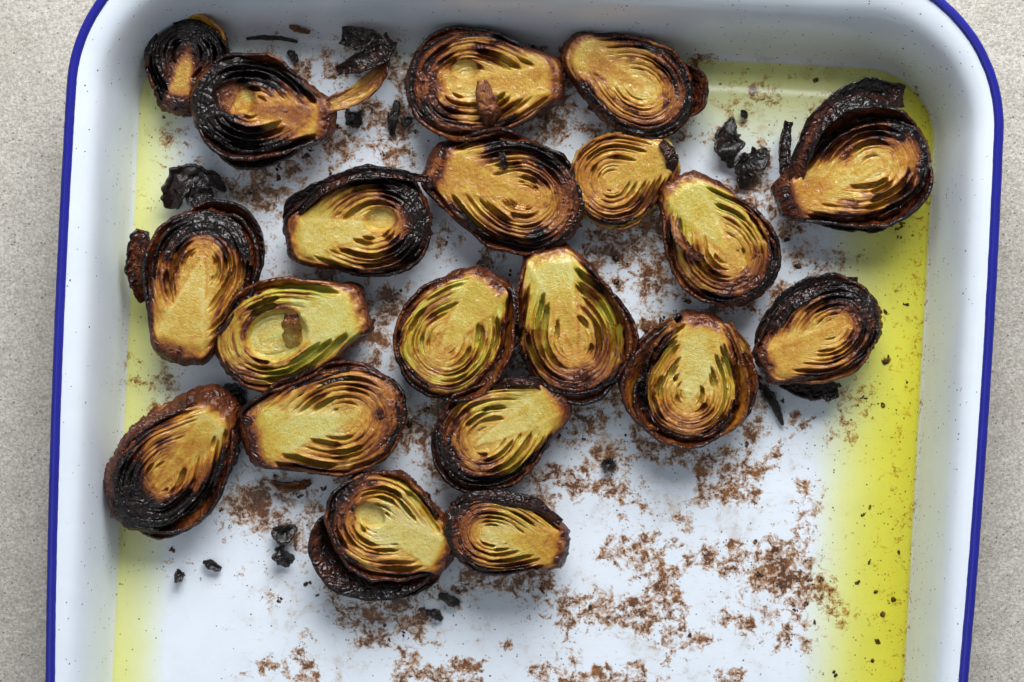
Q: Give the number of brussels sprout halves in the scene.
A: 20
